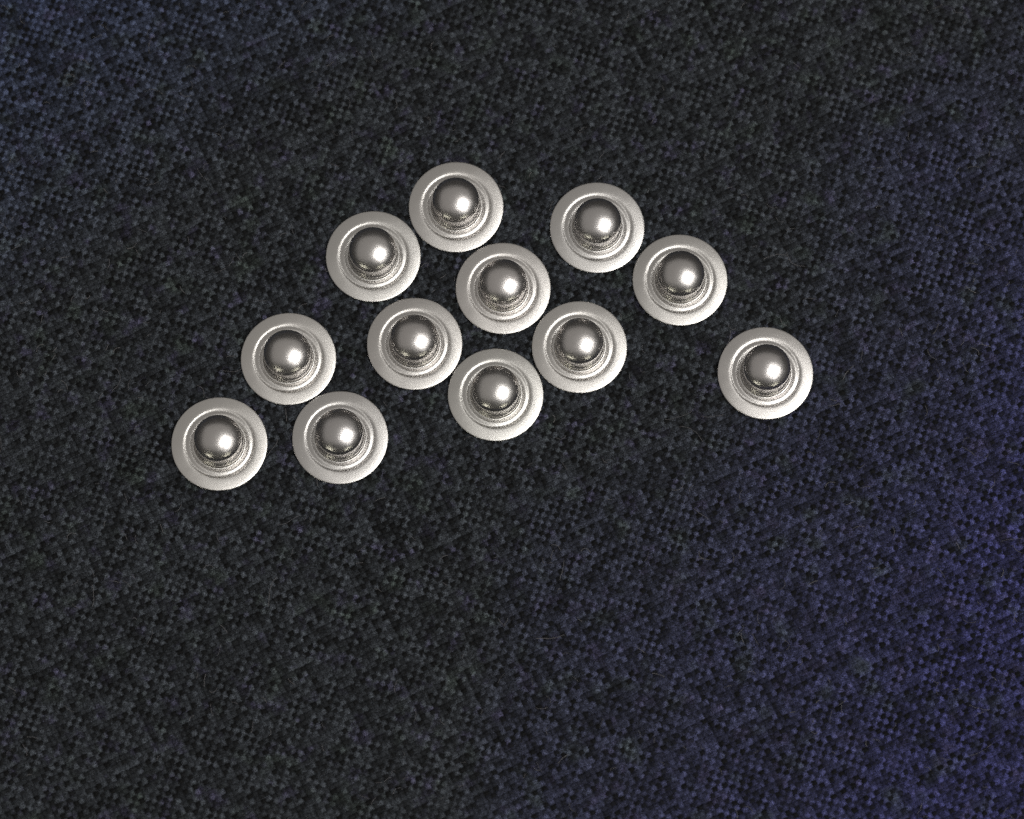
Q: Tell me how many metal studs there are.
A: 12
